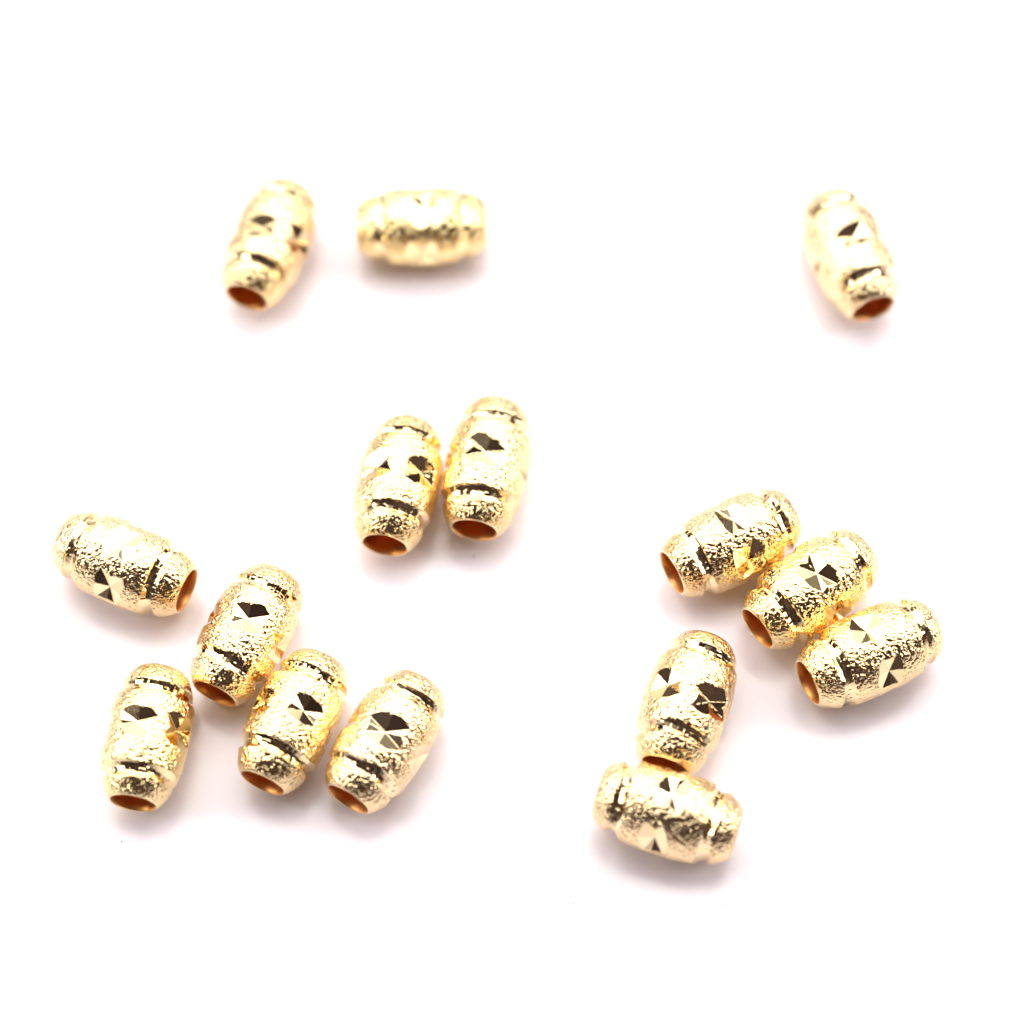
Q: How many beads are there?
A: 15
